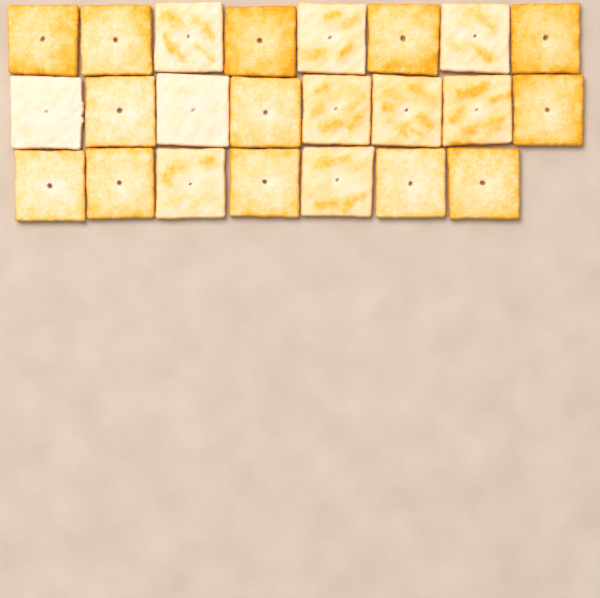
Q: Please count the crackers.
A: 23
